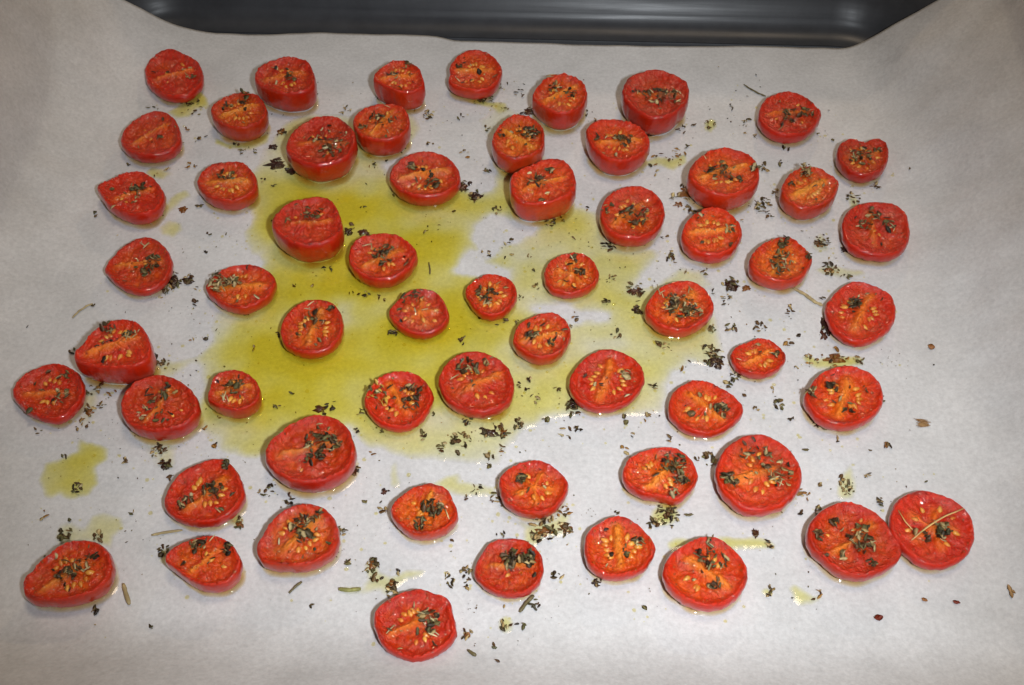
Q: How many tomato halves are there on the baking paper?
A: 60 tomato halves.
